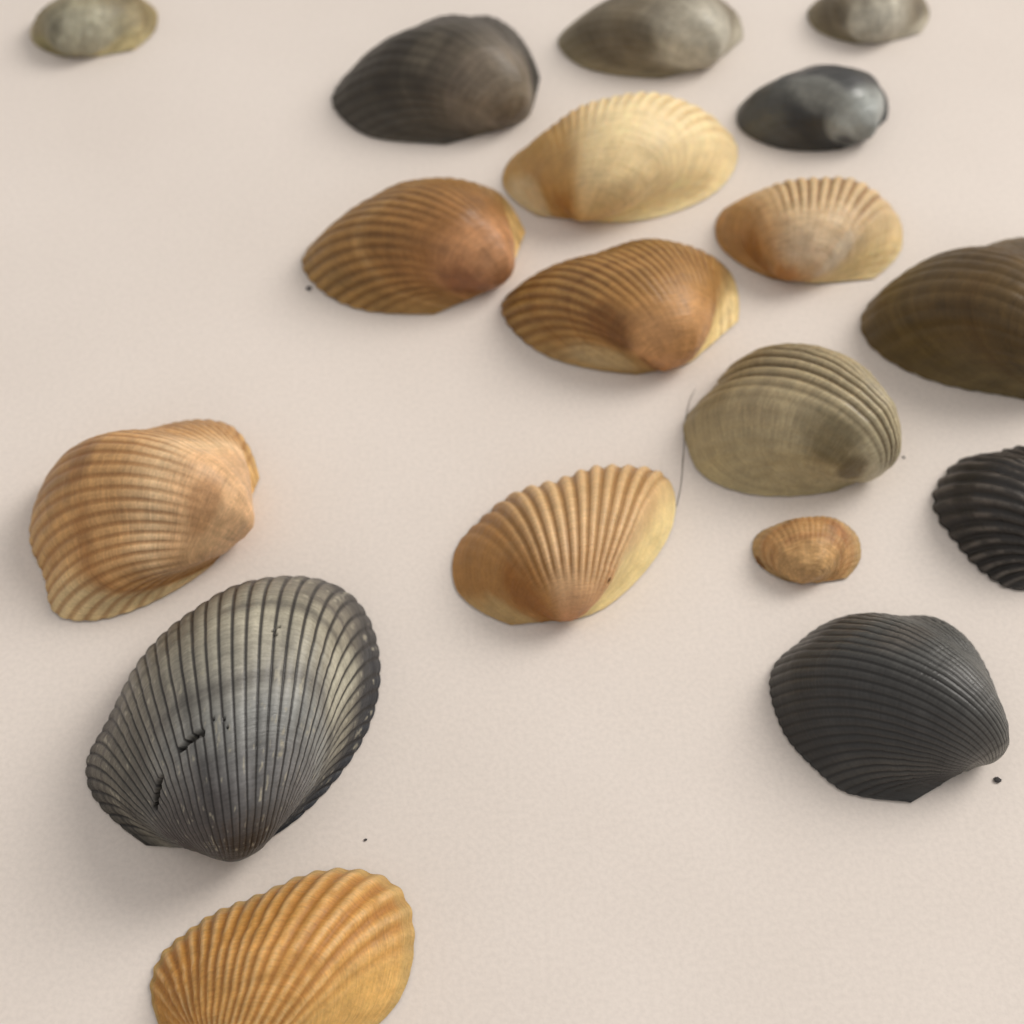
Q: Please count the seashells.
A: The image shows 18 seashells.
